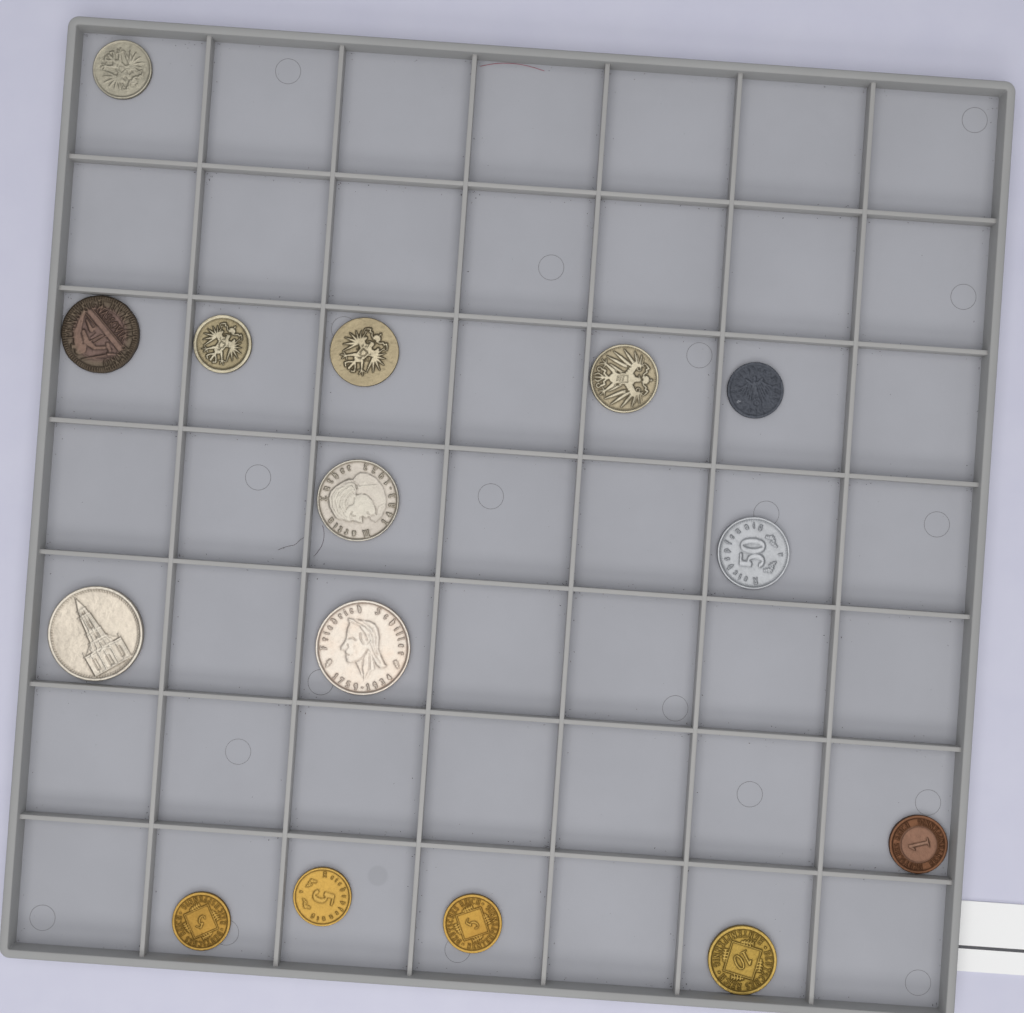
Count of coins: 15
